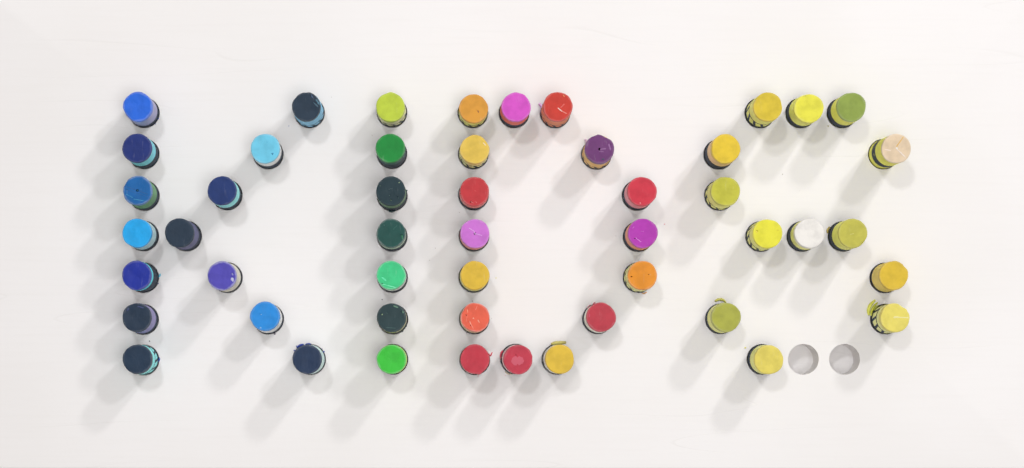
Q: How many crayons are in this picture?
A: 50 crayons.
